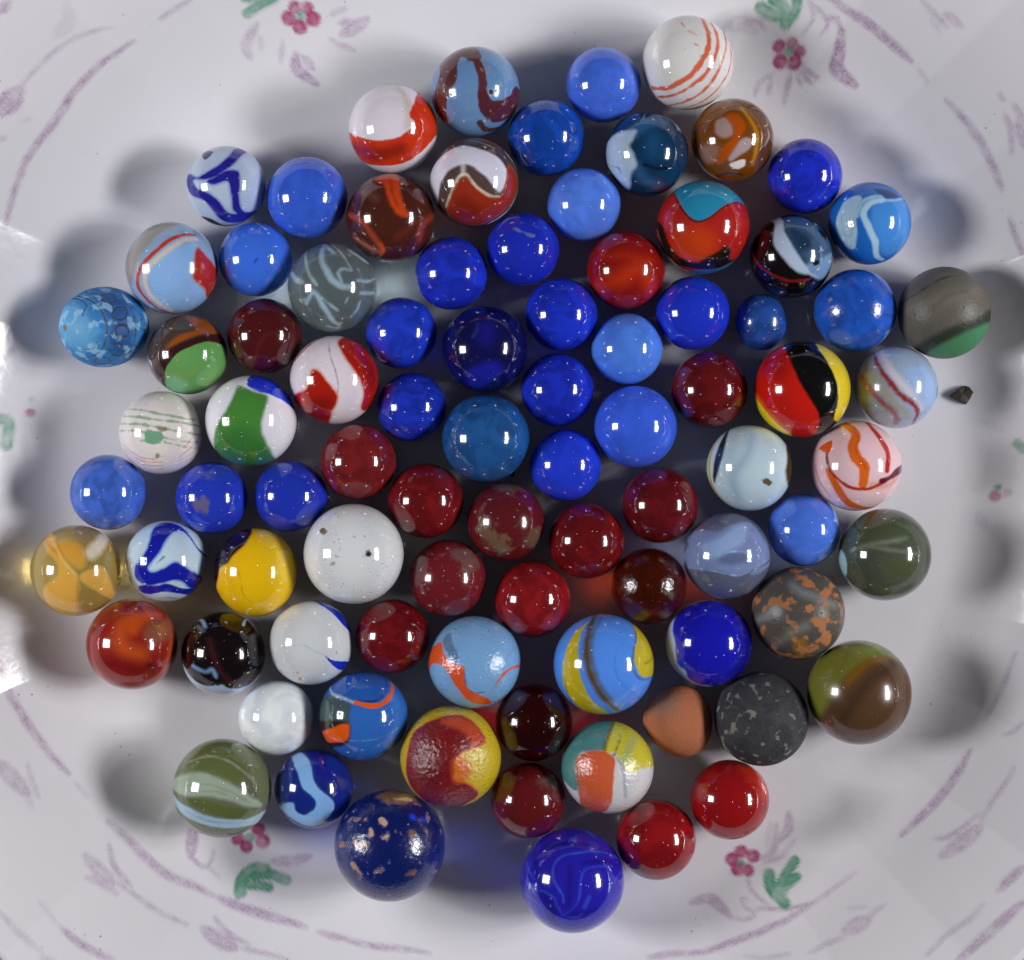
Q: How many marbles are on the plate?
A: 87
